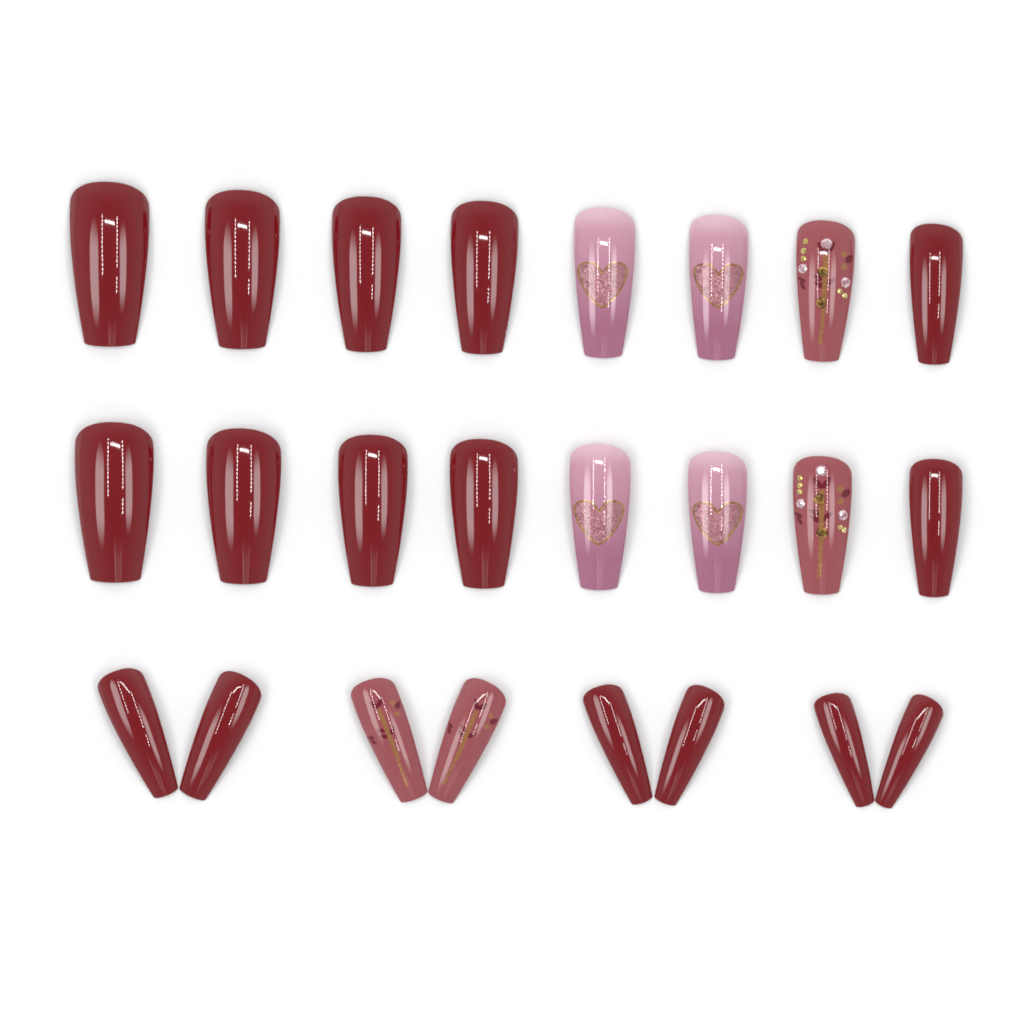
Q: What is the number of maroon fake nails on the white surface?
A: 16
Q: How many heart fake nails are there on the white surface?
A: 4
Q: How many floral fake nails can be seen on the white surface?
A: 4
